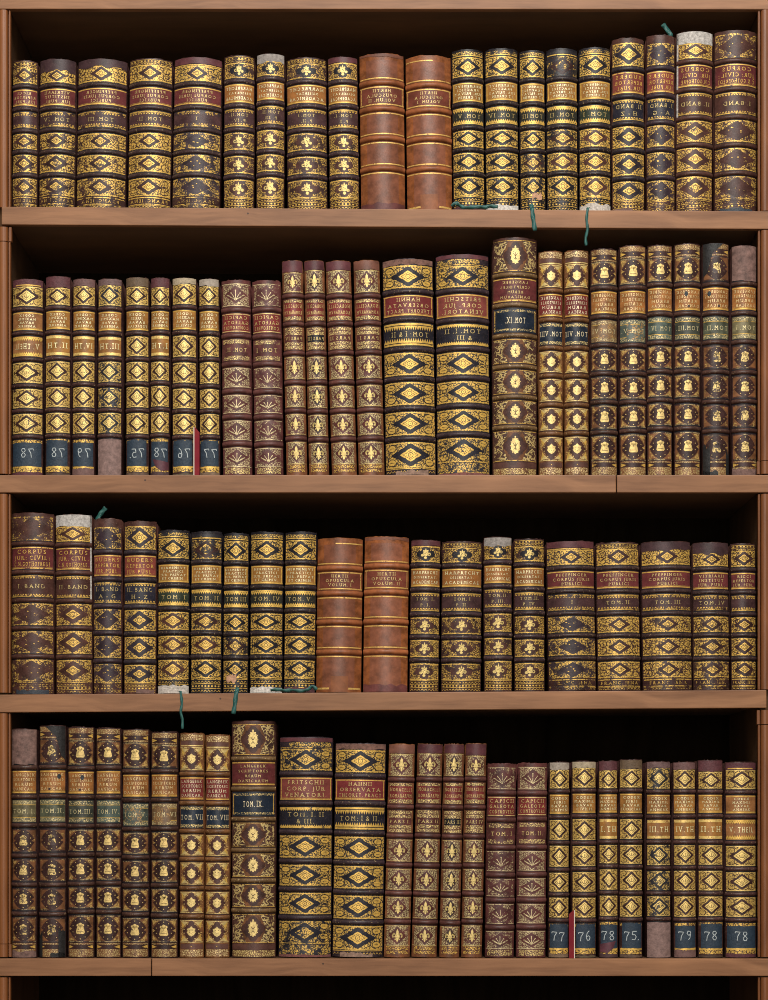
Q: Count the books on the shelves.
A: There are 90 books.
